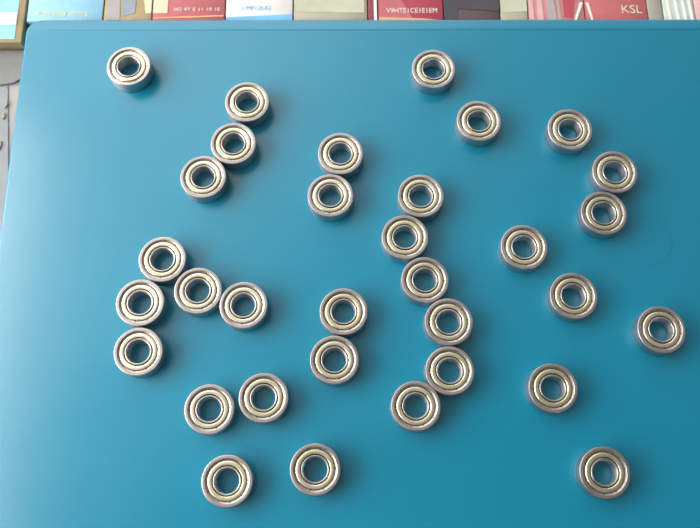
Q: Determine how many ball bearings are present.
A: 33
